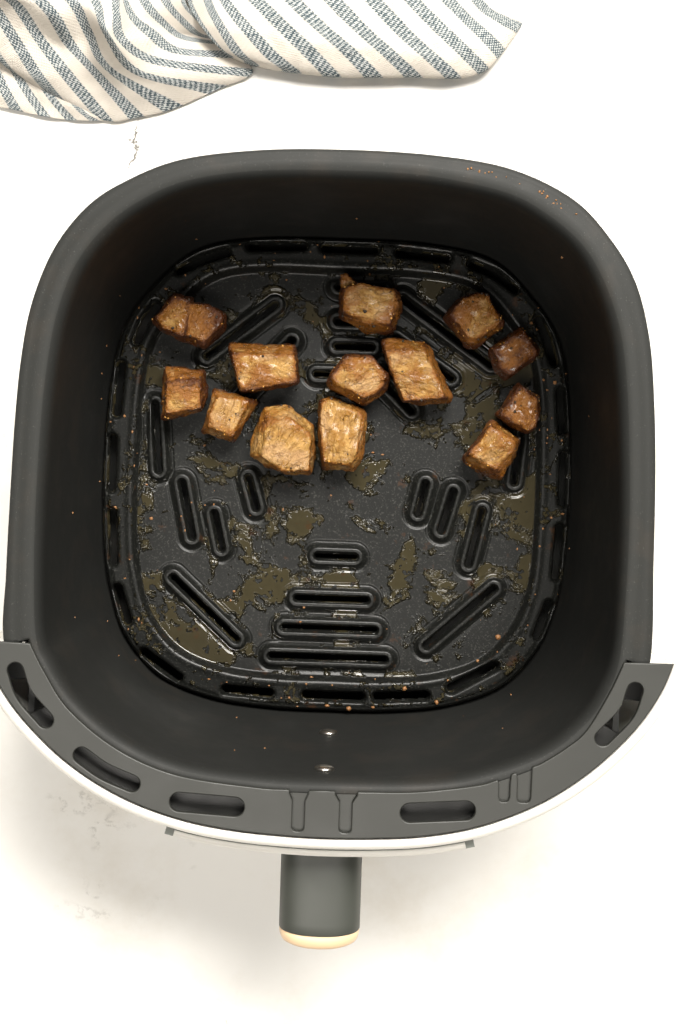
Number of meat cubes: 13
